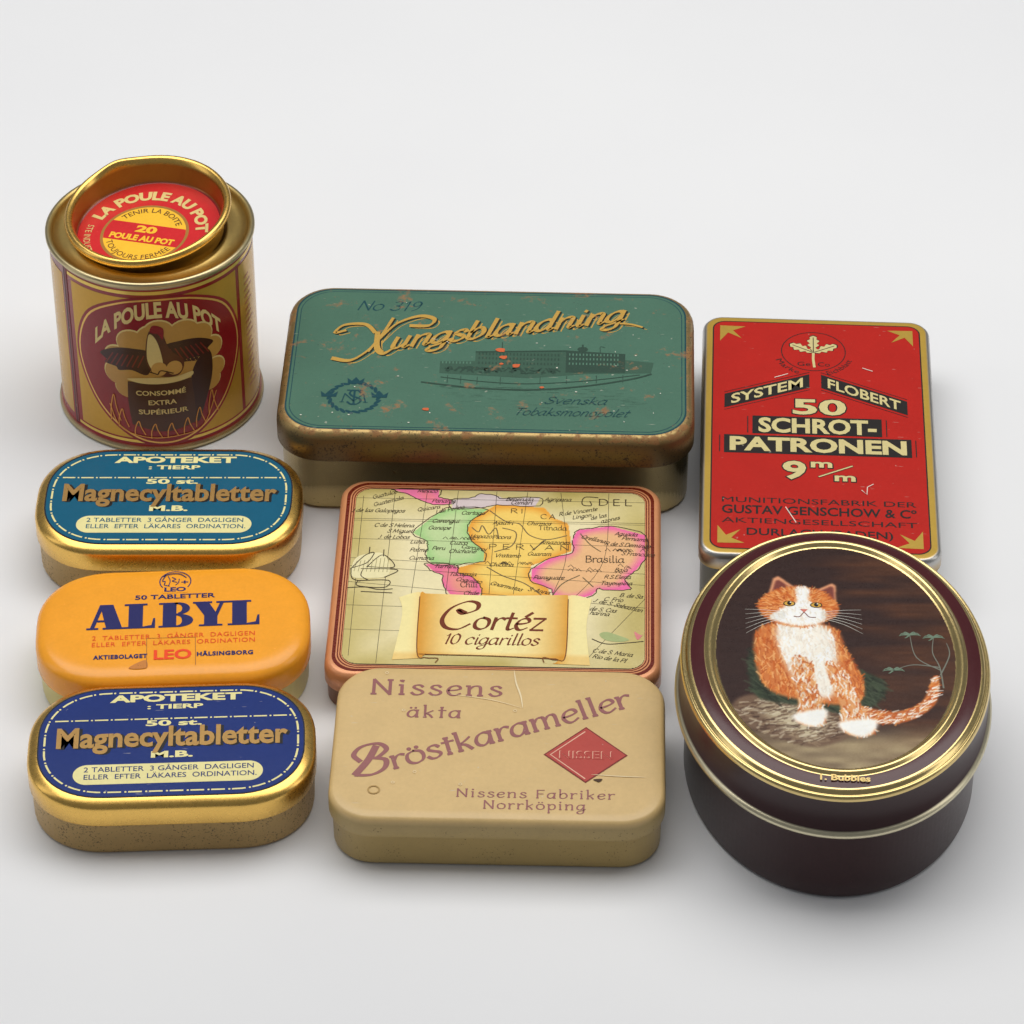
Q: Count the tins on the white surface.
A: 9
